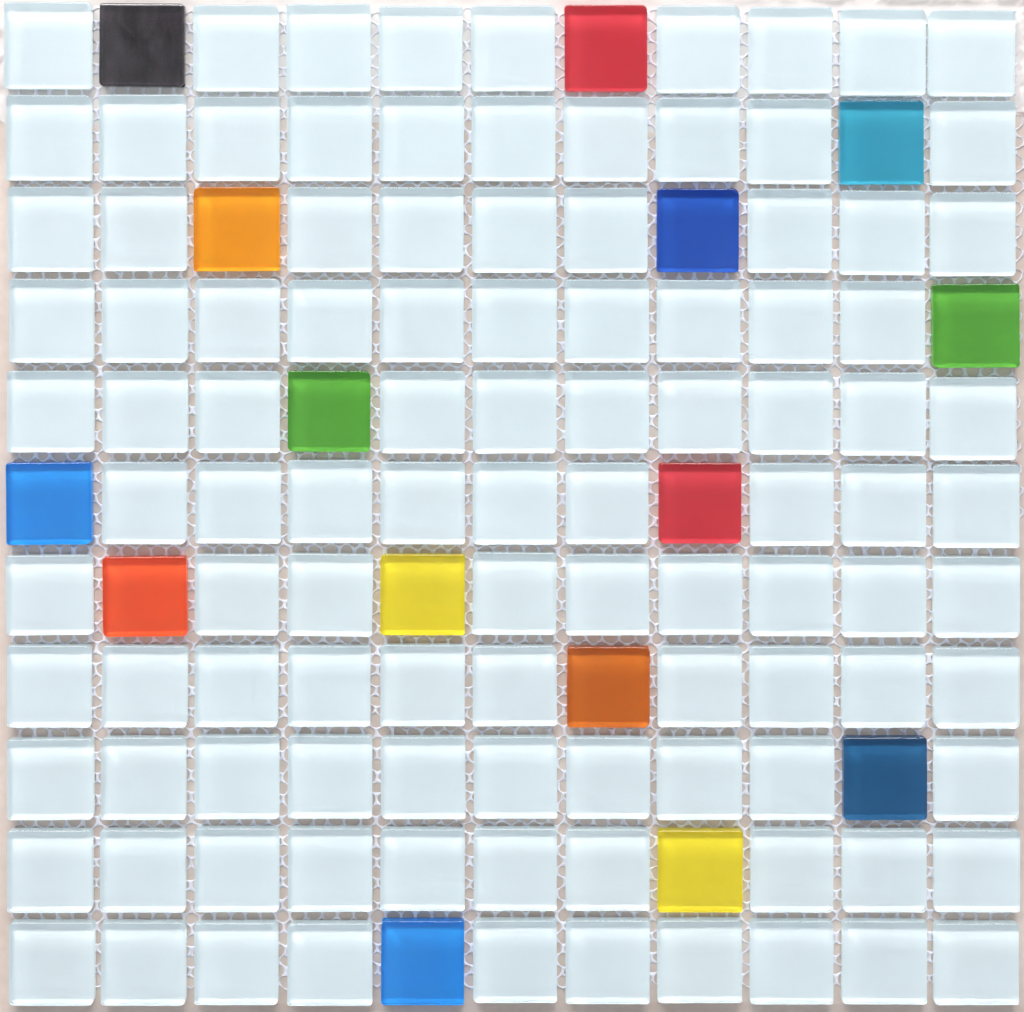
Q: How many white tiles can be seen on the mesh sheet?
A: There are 106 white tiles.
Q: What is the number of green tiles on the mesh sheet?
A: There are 2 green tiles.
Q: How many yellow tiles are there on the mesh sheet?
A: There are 2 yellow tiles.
